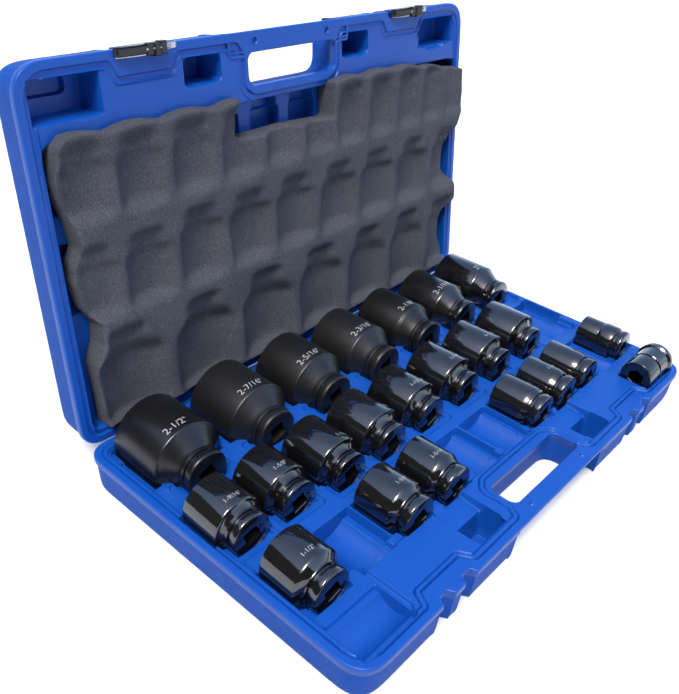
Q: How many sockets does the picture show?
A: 23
